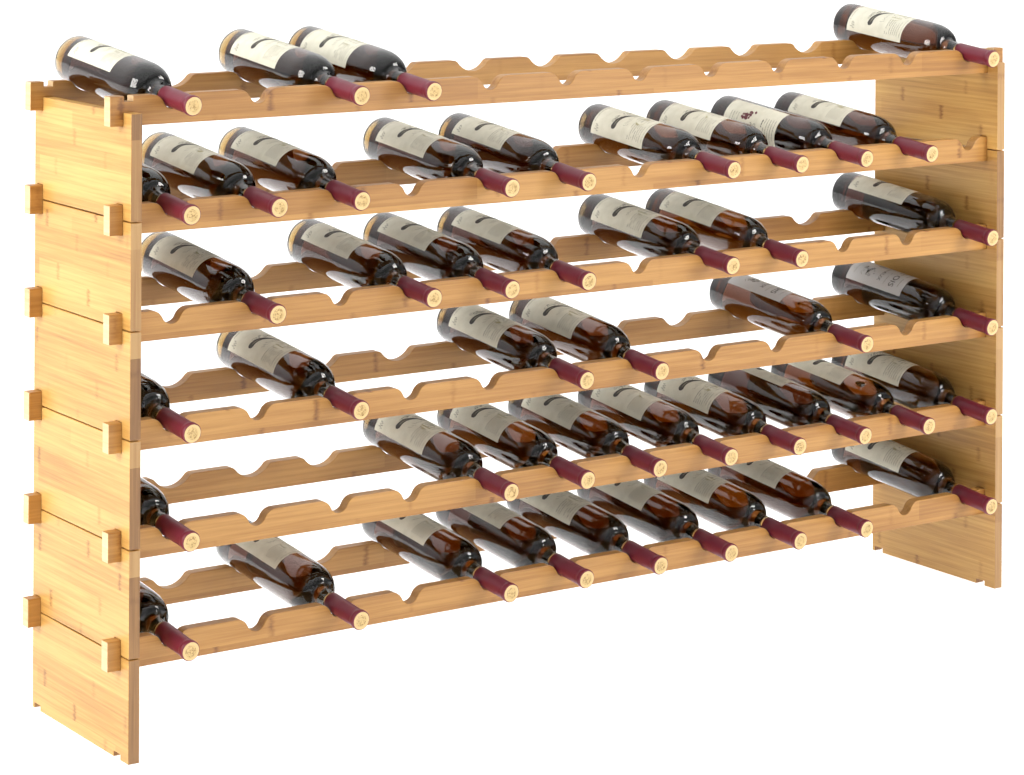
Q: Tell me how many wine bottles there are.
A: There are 44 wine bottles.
